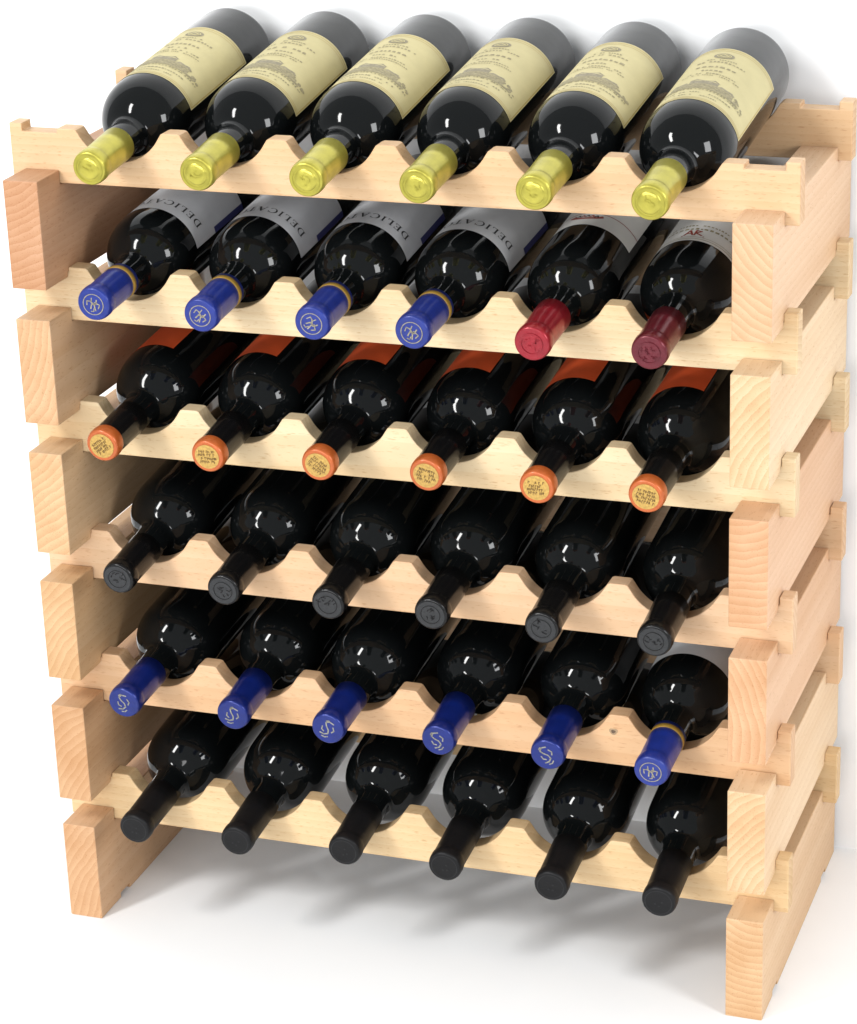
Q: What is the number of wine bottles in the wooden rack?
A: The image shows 36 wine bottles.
